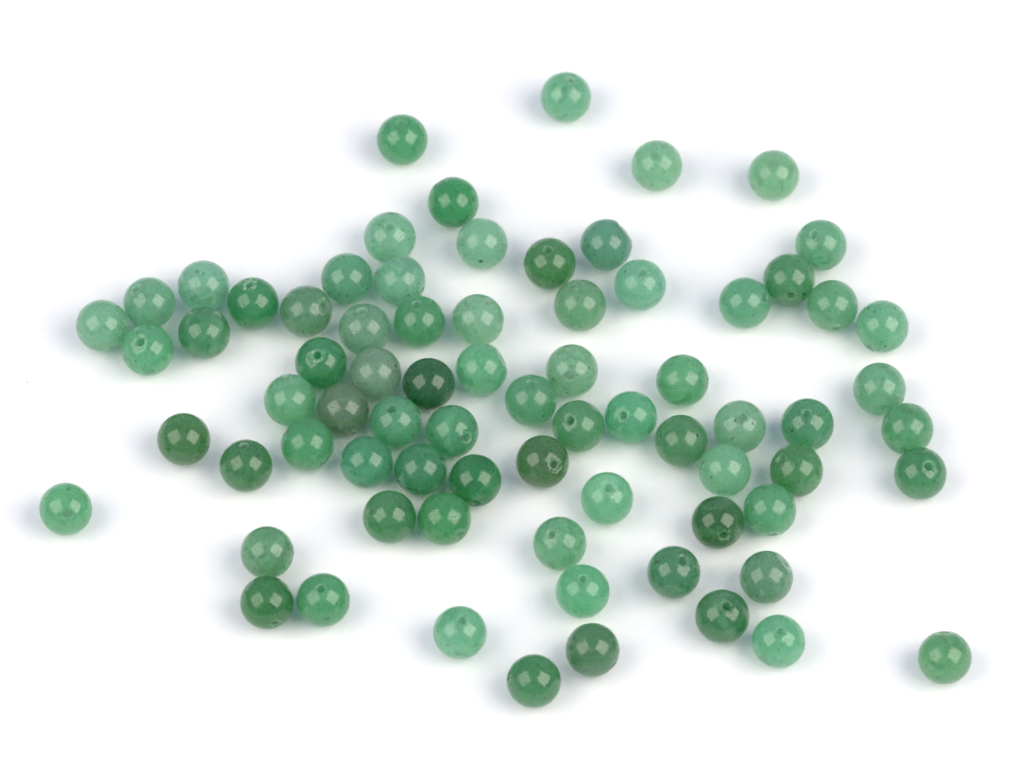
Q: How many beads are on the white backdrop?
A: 75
